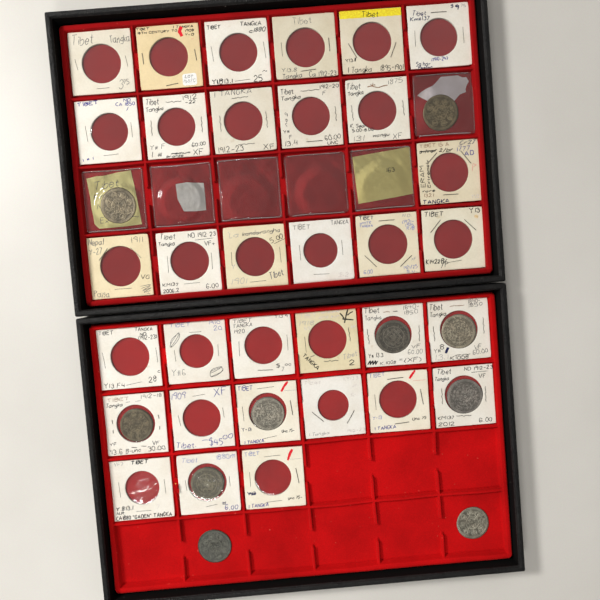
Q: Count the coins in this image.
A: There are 10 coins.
